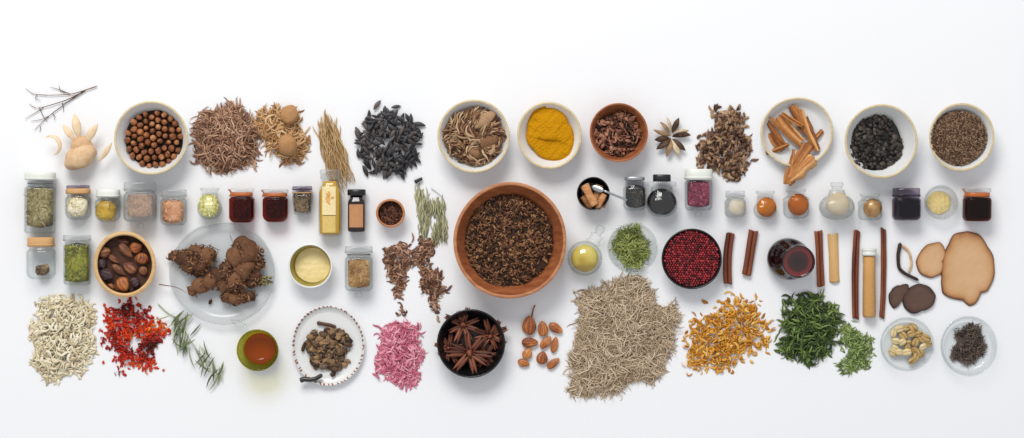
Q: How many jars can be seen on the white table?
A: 22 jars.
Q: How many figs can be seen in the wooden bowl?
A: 14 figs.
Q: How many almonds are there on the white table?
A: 10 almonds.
